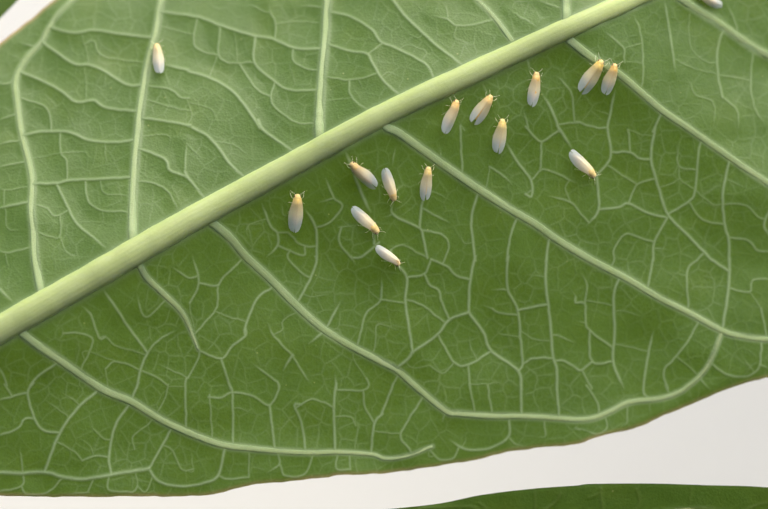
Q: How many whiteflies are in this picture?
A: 15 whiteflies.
